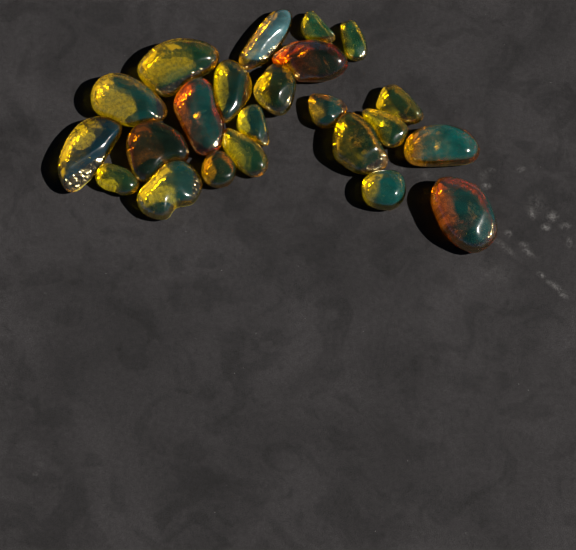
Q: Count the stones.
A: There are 23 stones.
